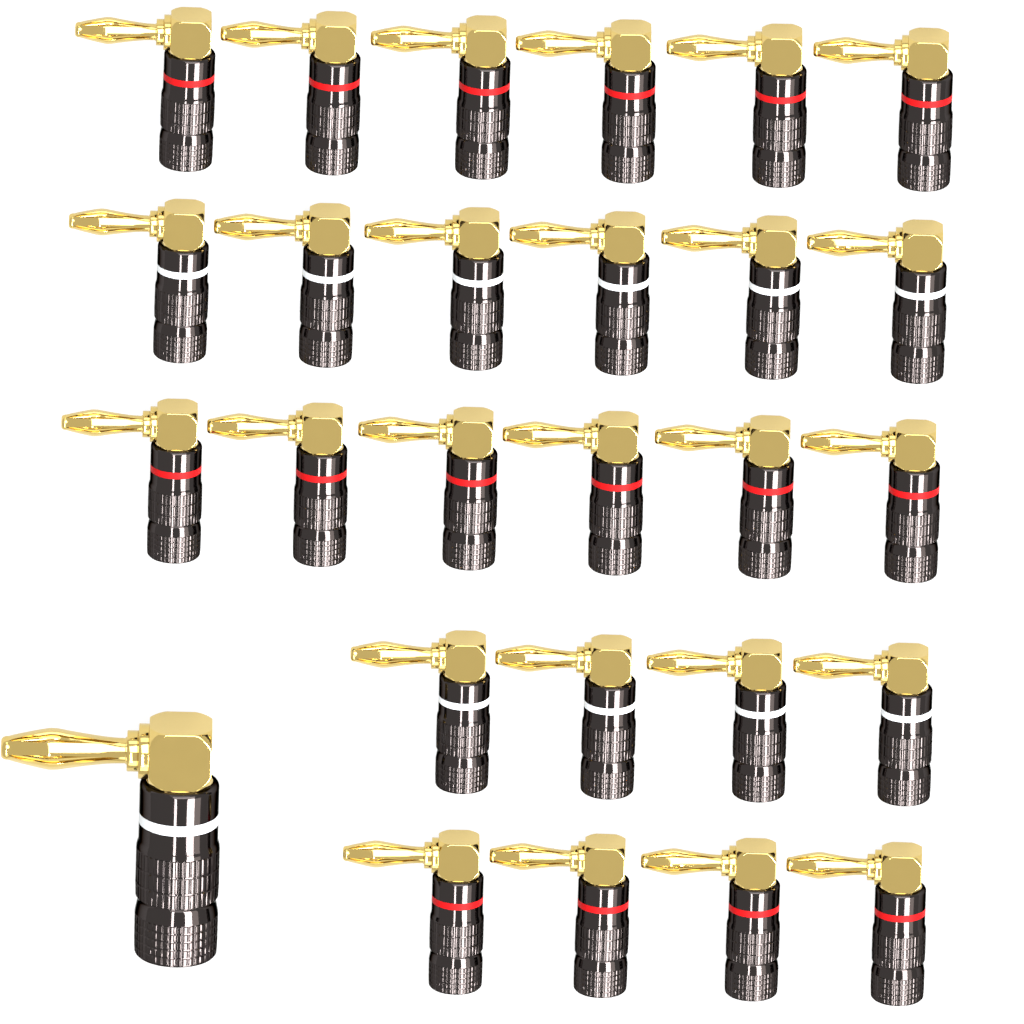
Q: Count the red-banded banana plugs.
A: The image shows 16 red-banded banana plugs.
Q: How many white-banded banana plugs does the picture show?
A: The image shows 11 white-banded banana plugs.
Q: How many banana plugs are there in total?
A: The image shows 27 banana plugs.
